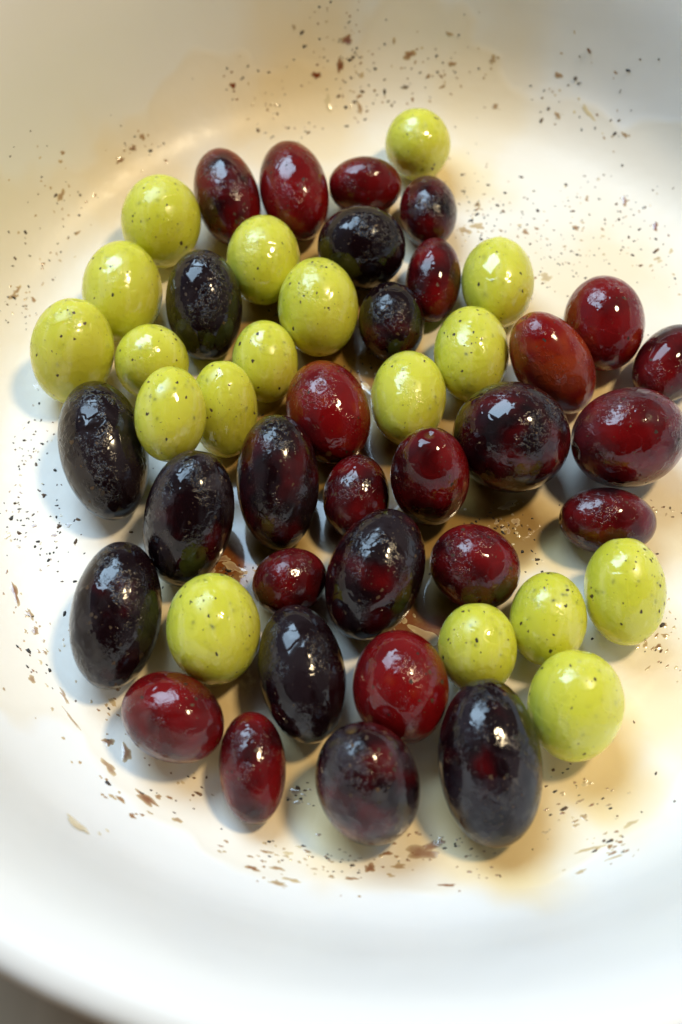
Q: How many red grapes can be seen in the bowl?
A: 30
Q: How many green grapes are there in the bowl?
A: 18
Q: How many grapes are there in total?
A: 48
